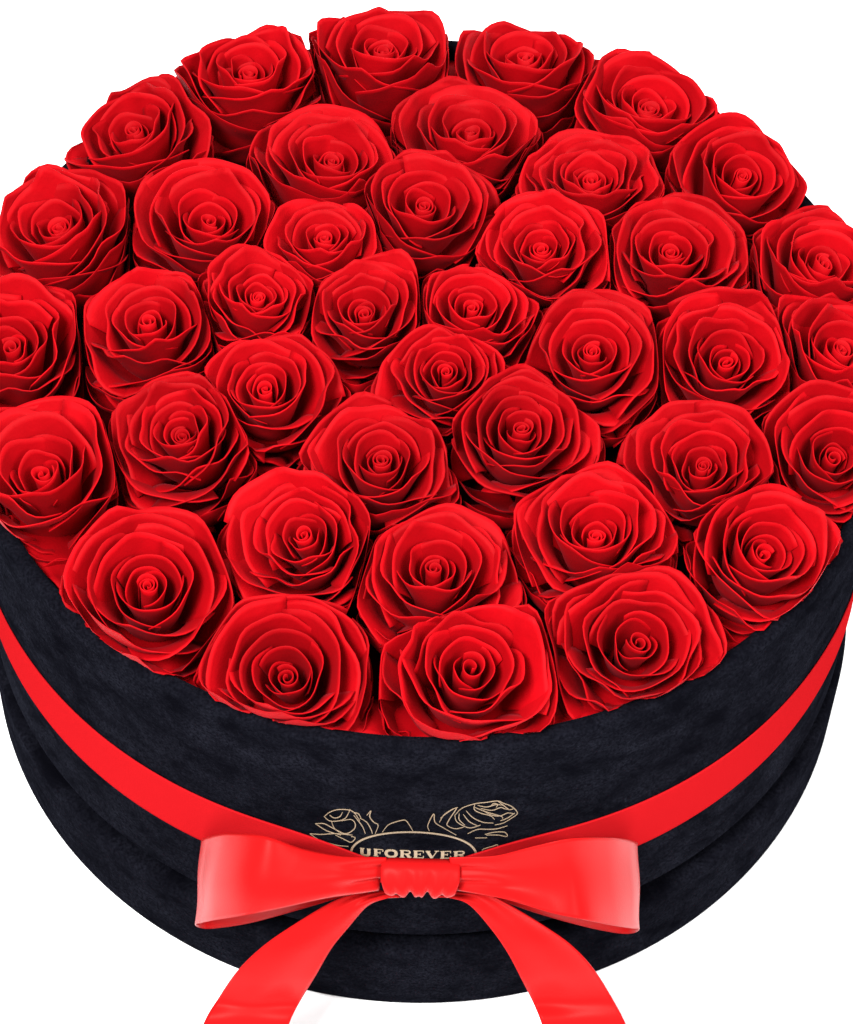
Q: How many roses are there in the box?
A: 40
